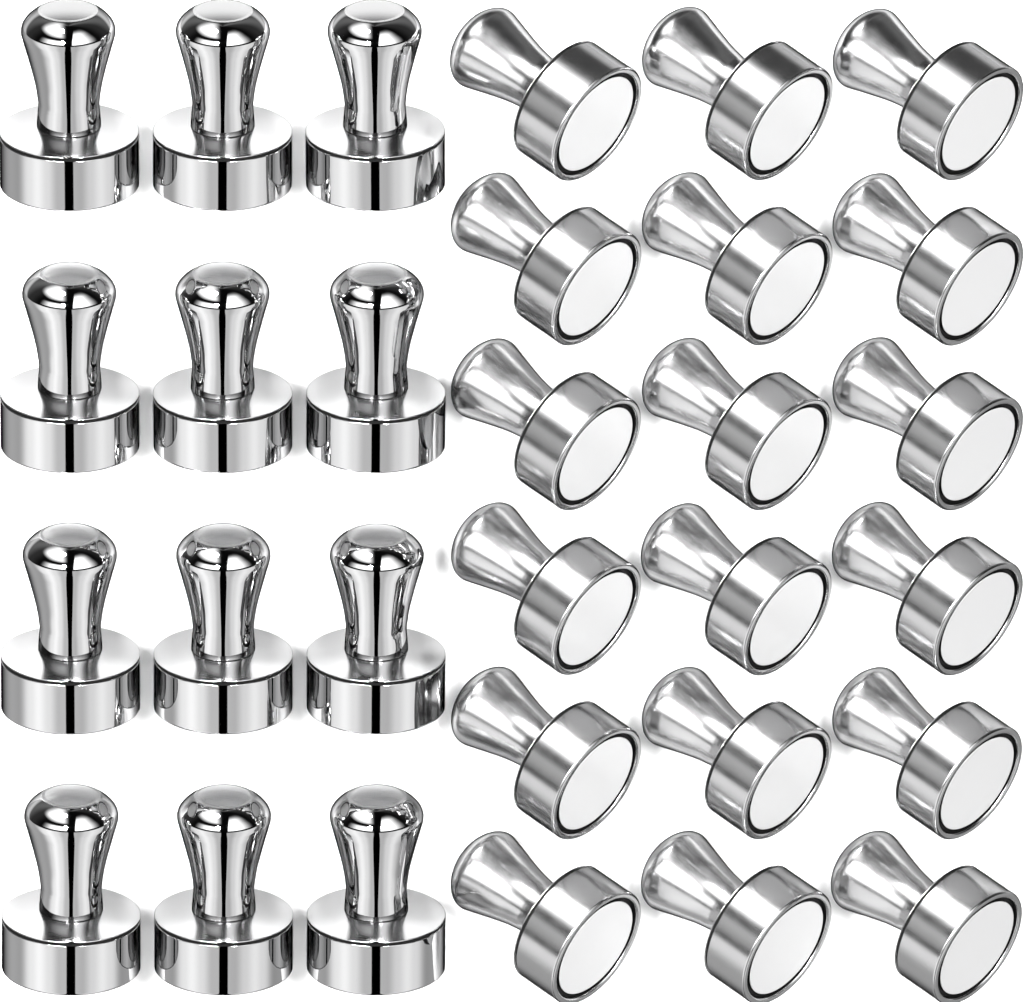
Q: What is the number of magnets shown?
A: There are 30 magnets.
